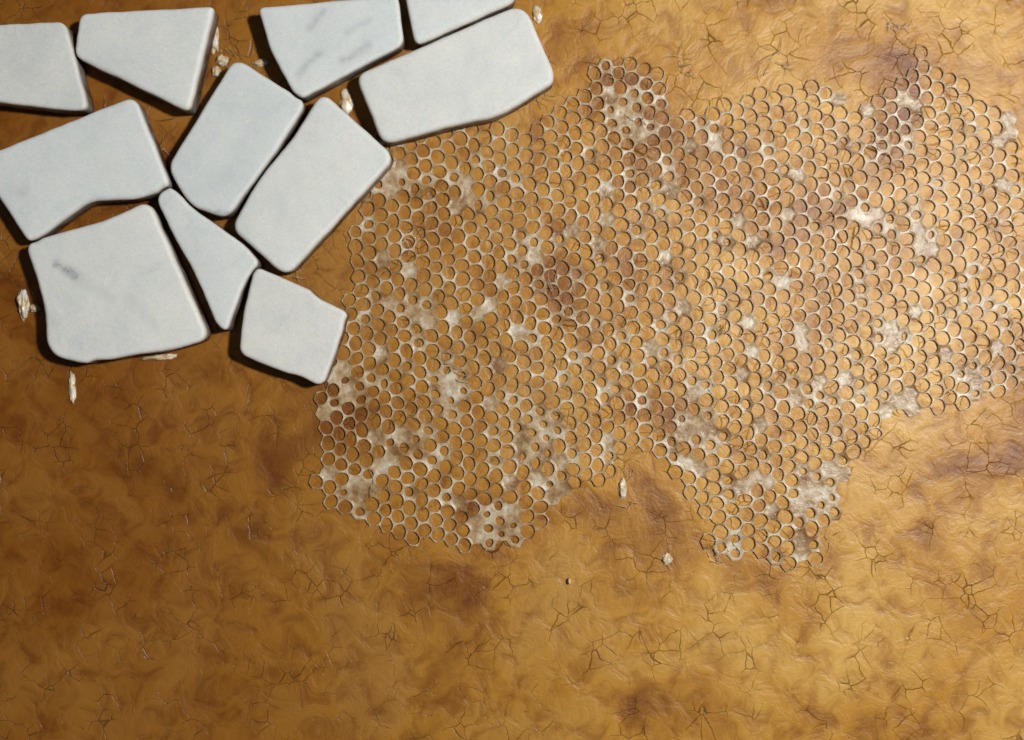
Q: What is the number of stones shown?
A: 11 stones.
